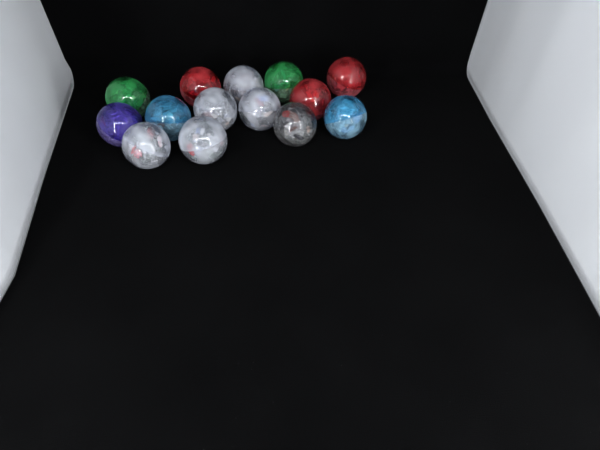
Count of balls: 14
